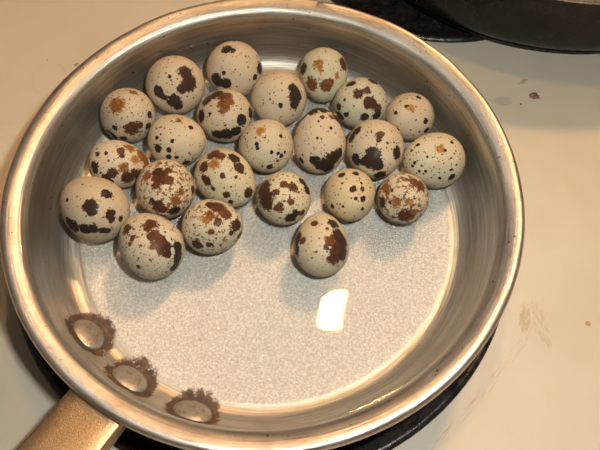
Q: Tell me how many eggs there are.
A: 23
